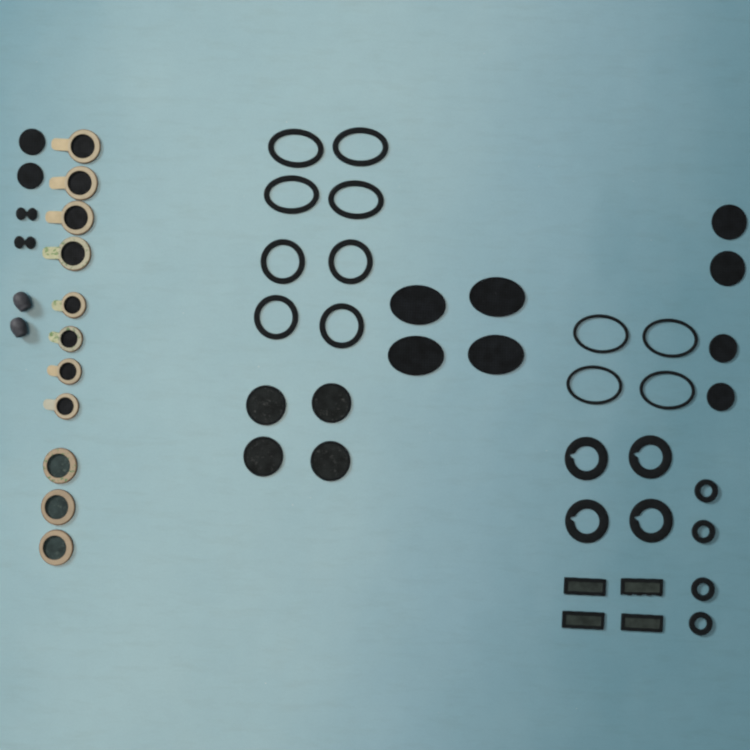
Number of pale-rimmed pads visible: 11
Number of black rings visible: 20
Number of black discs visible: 14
